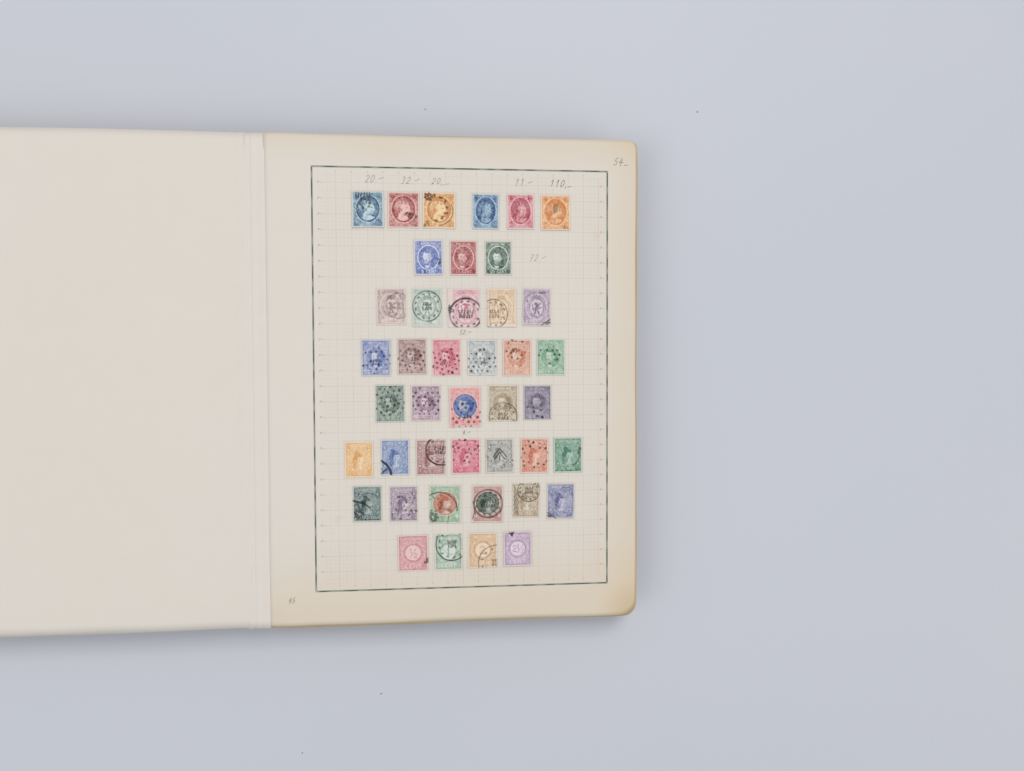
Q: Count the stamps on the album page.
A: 42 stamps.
